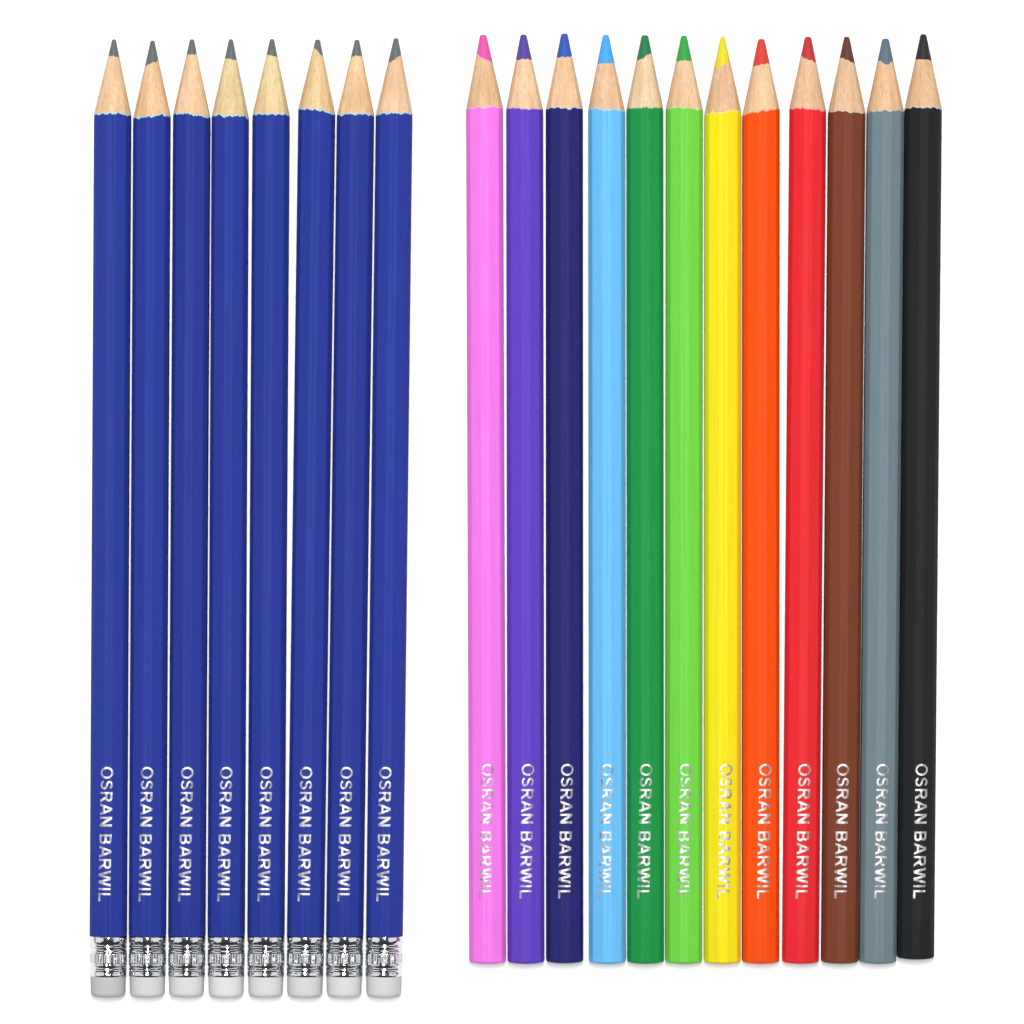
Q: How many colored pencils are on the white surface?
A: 12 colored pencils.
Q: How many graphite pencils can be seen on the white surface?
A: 8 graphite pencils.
